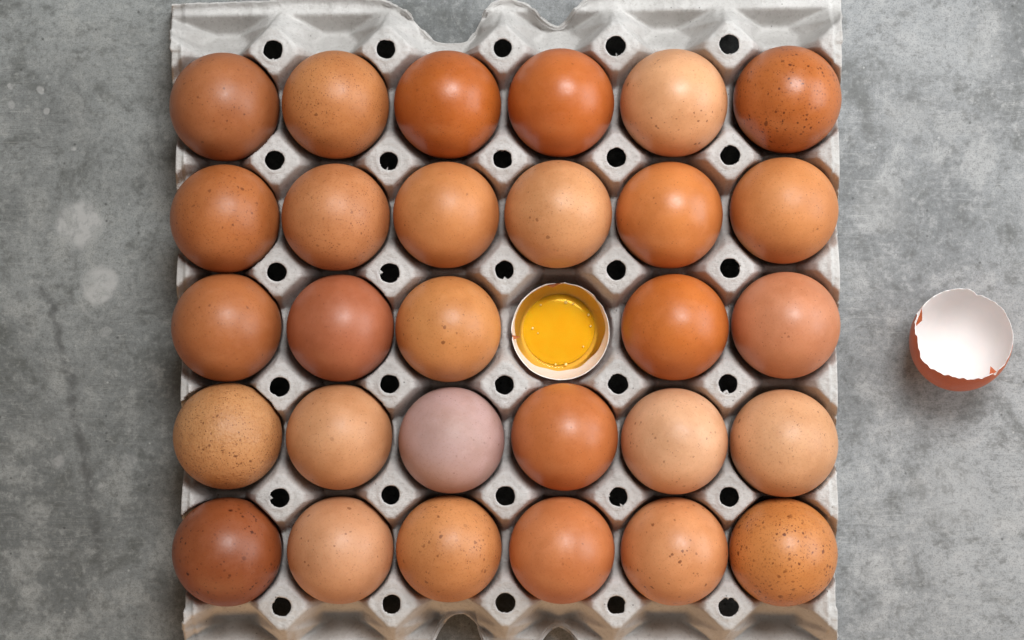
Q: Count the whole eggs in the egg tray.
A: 29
